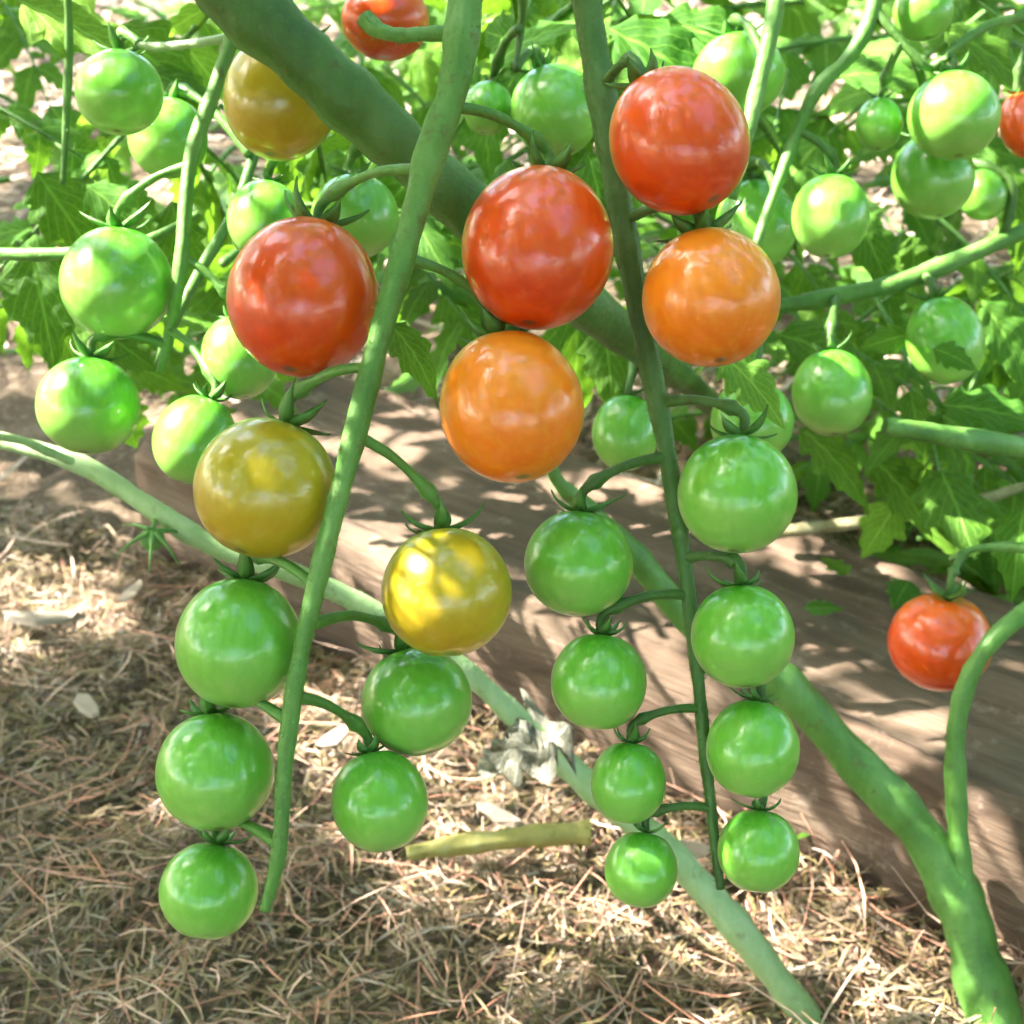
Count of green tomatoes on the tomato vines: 35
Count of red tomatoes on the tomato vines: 6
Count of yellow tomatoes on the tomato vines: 3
